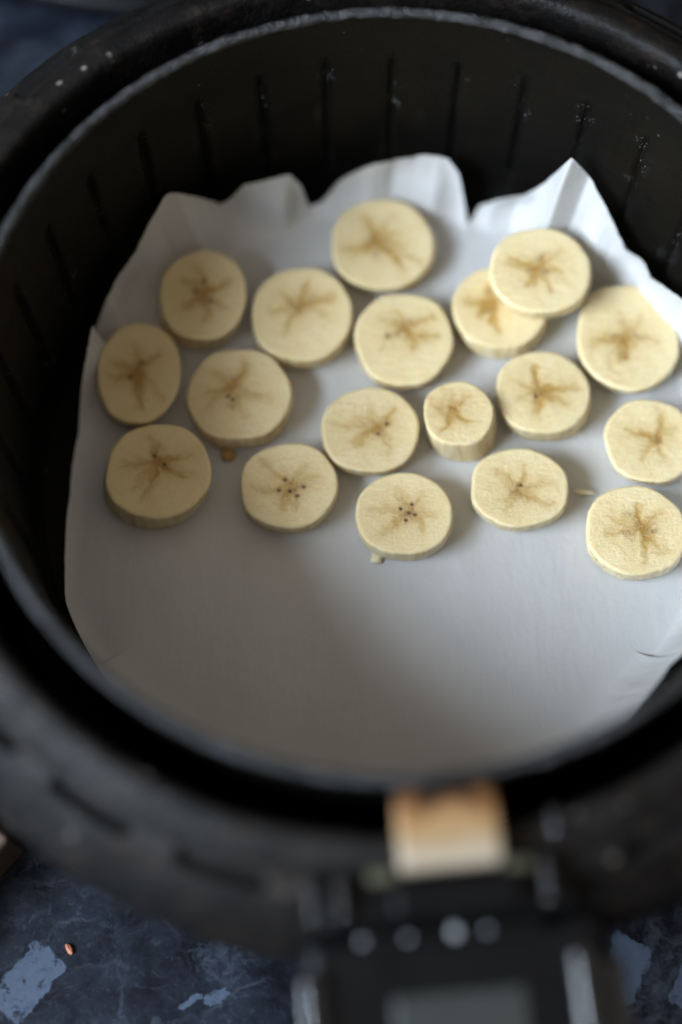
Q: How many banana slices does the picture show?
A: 18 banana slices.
